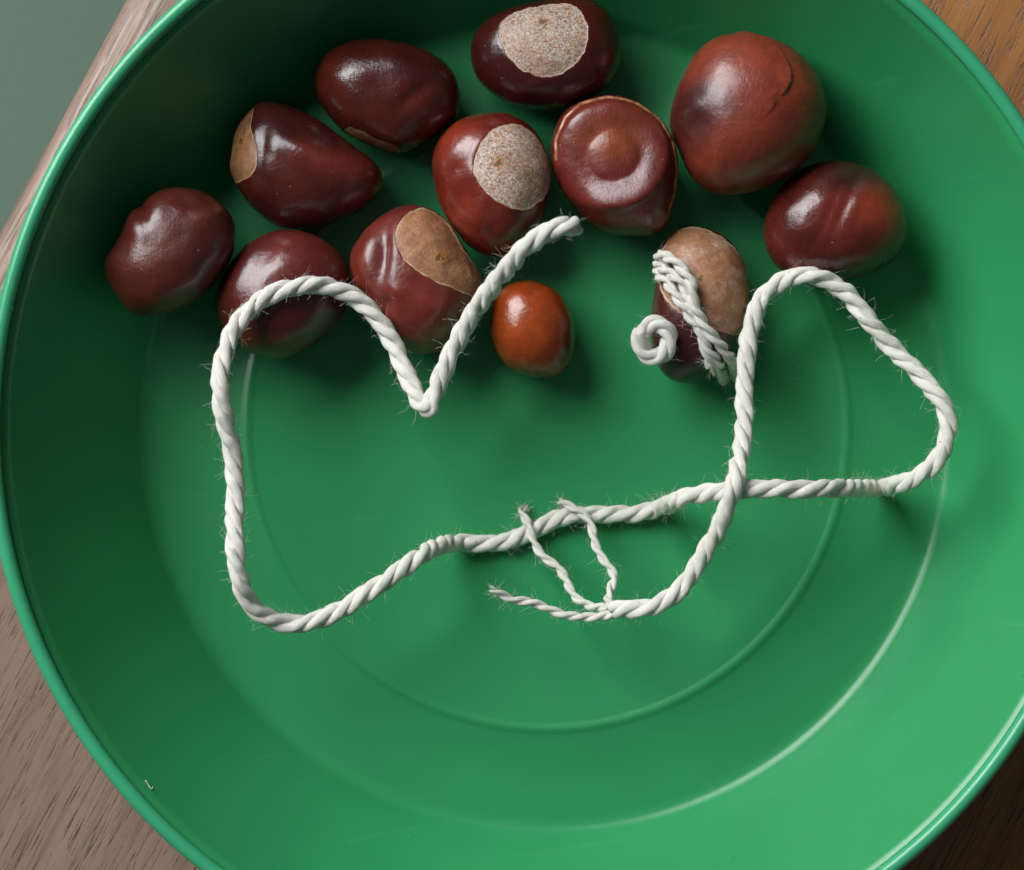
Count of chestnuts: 12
